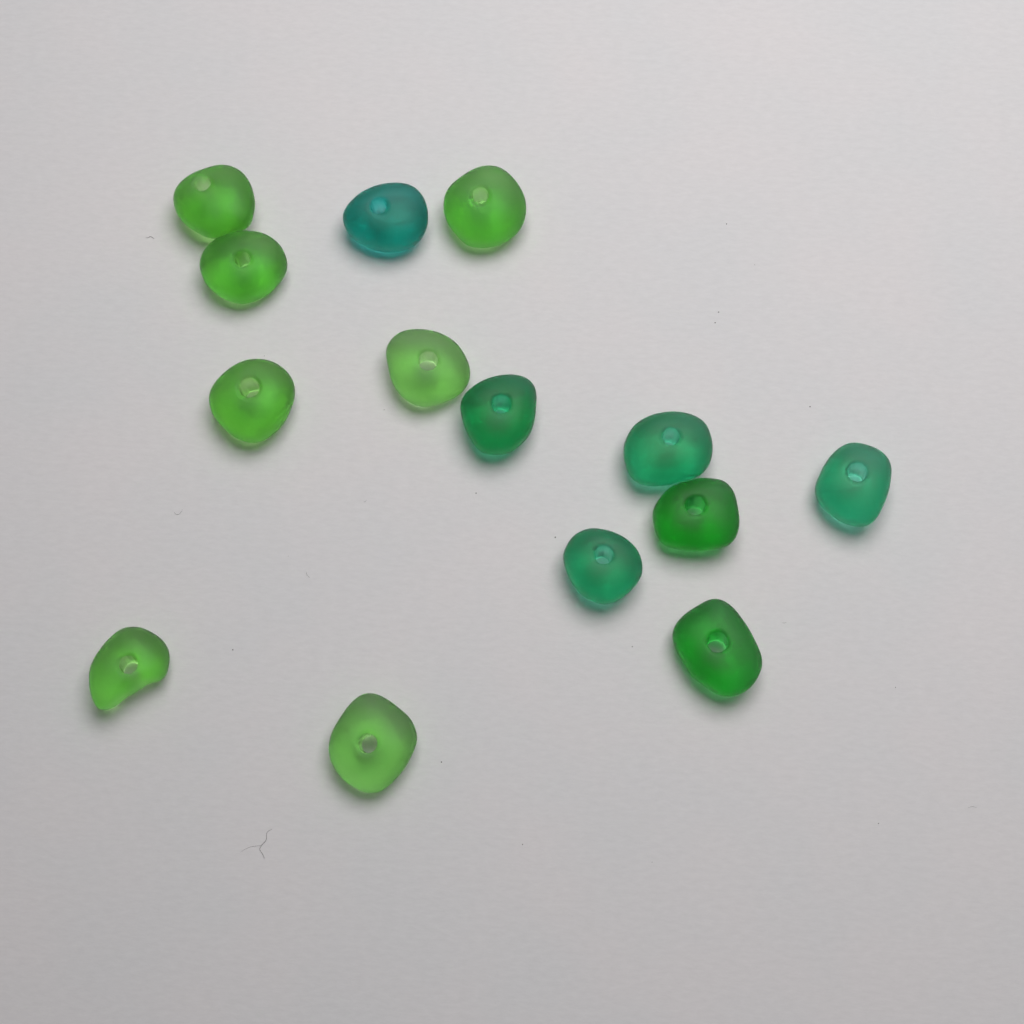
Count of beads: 14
